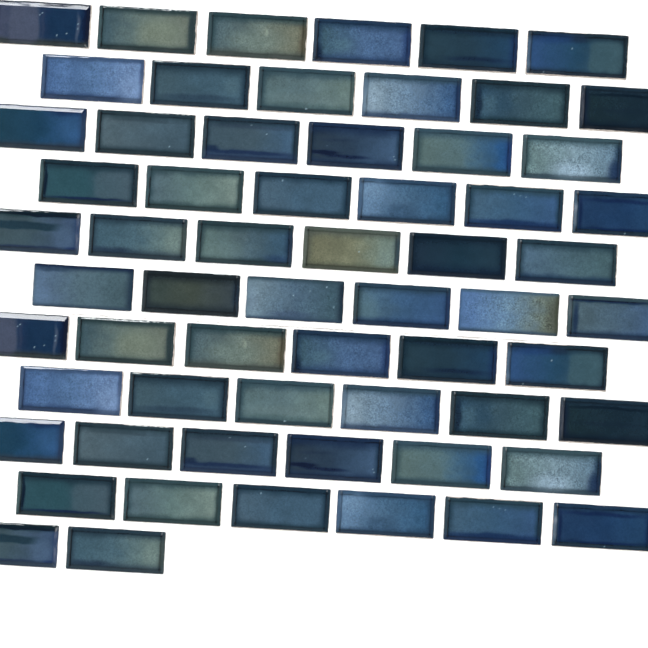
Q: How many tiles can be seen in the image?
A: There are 62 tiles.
